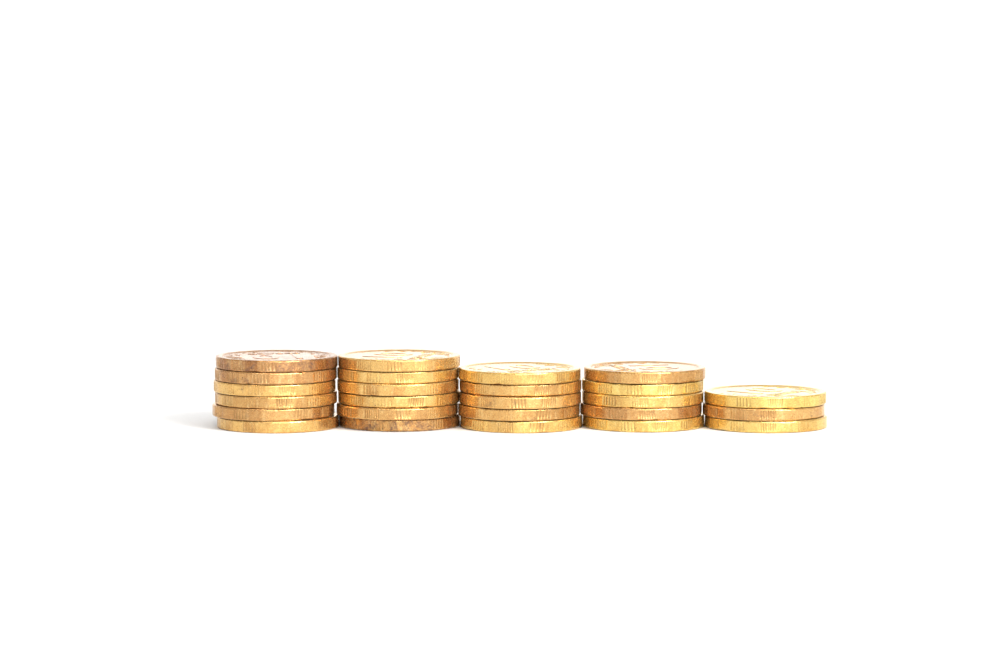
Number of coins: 25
